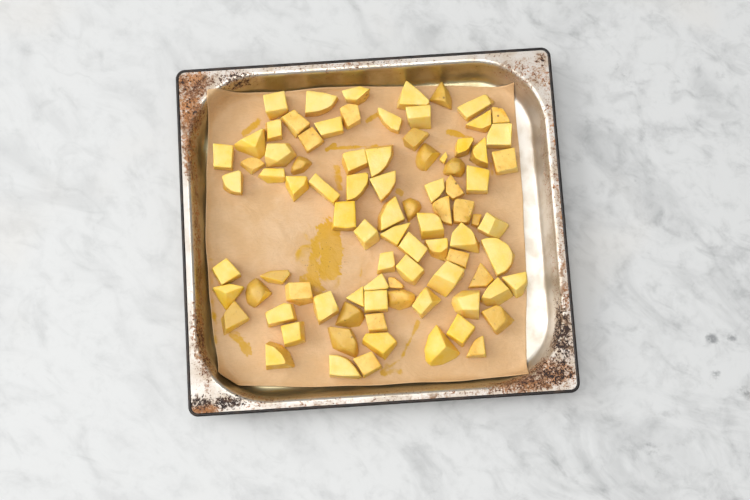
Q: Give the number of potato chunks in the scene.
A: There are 87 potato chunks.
